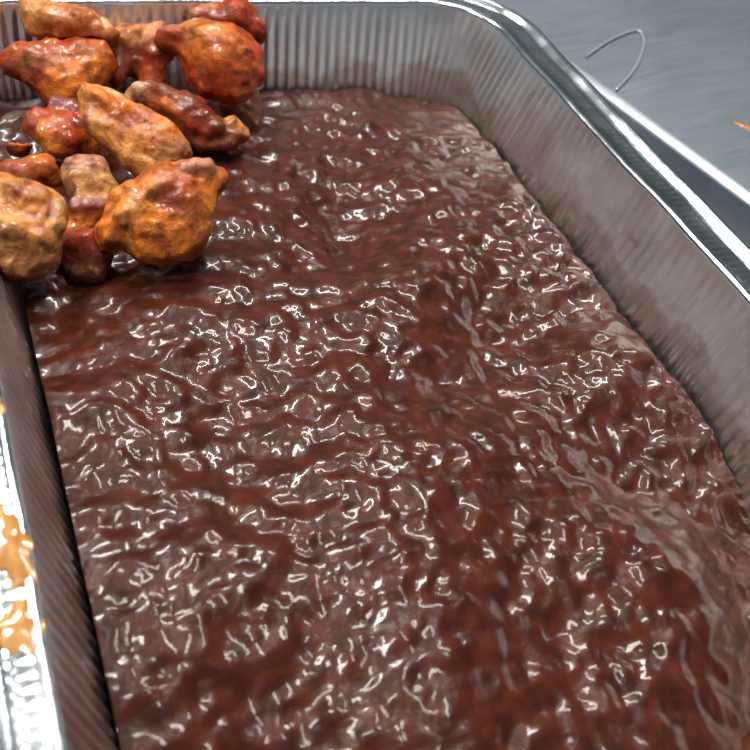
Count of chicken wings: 15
